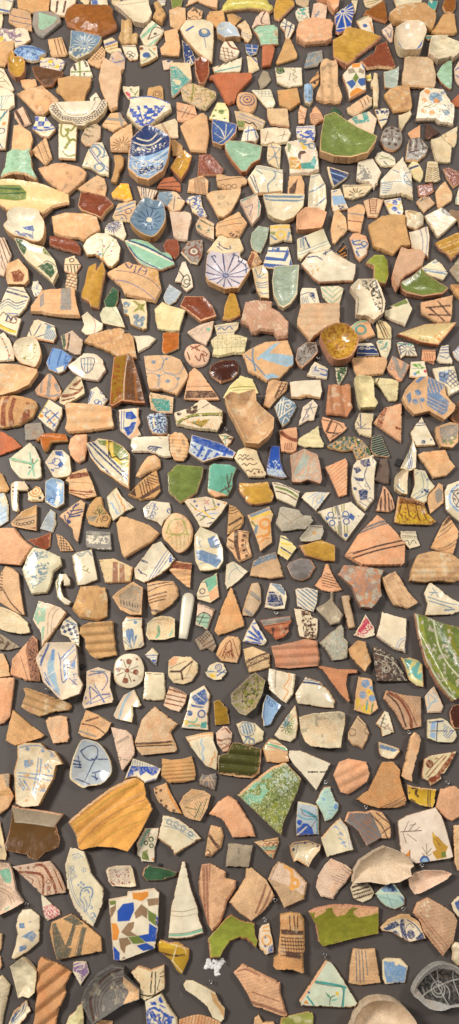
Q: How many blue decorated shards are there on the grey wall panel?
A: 130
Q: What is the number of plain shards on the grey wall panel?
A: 176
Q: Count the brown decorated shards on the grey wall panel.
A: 132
